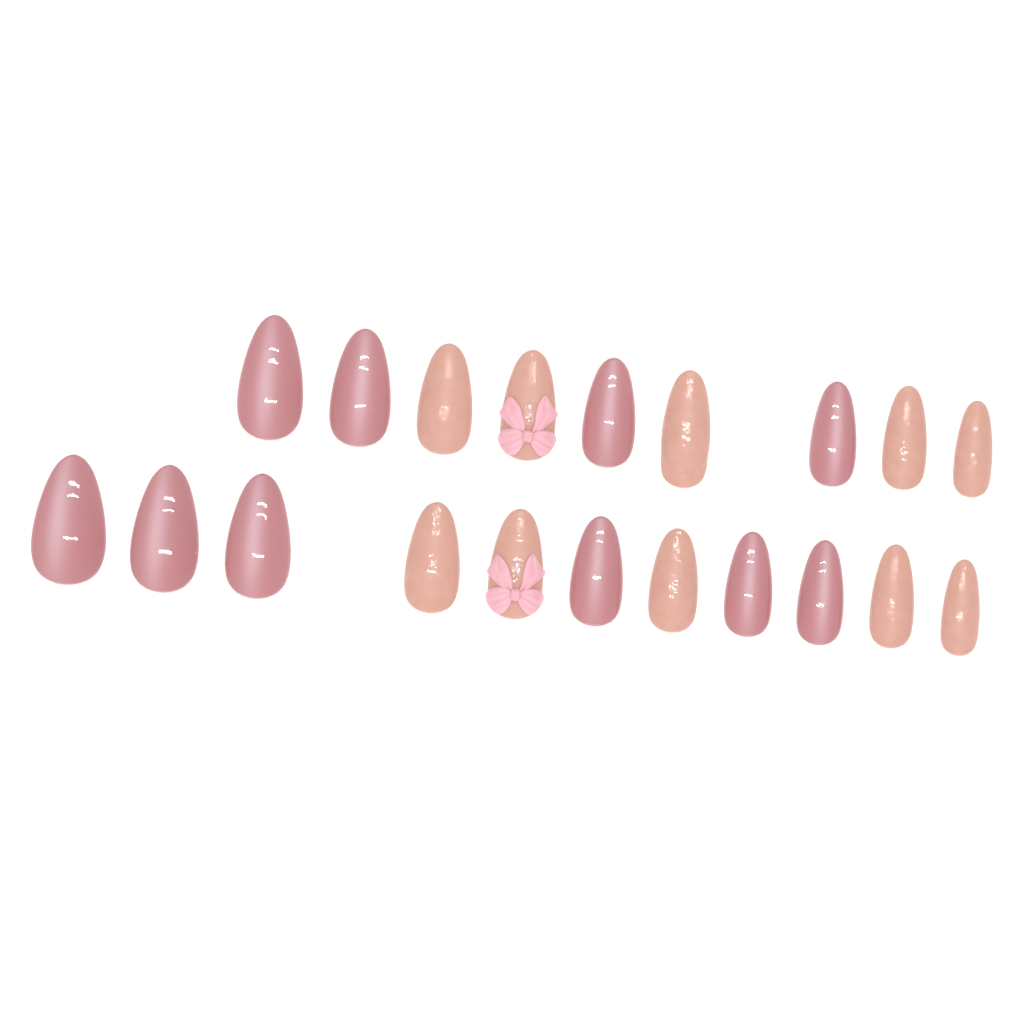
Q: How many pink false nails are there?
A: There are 10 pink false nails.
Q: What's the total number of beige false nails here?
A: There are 10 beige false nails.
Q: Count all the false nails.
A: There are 20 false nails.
